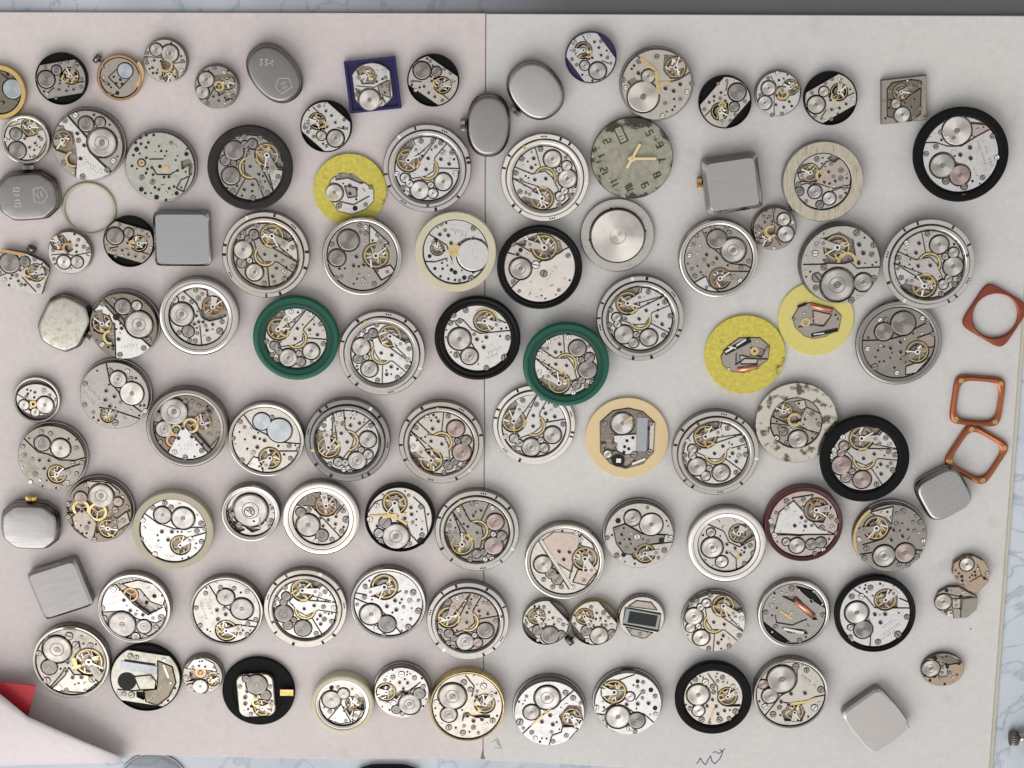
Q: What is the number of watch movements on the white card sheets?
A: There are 92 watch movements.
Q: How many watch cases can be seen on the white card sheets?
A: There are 12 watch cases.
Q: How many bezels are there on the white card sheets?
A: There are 3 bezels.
